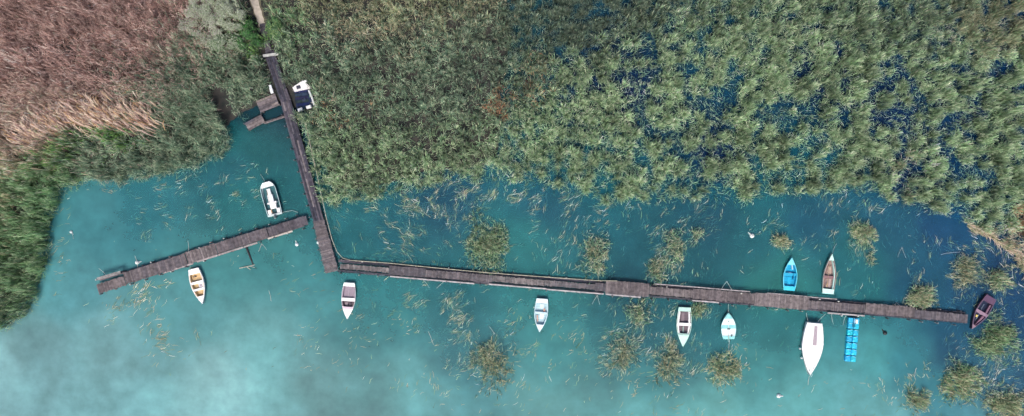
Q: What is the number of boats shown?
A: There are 10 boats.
